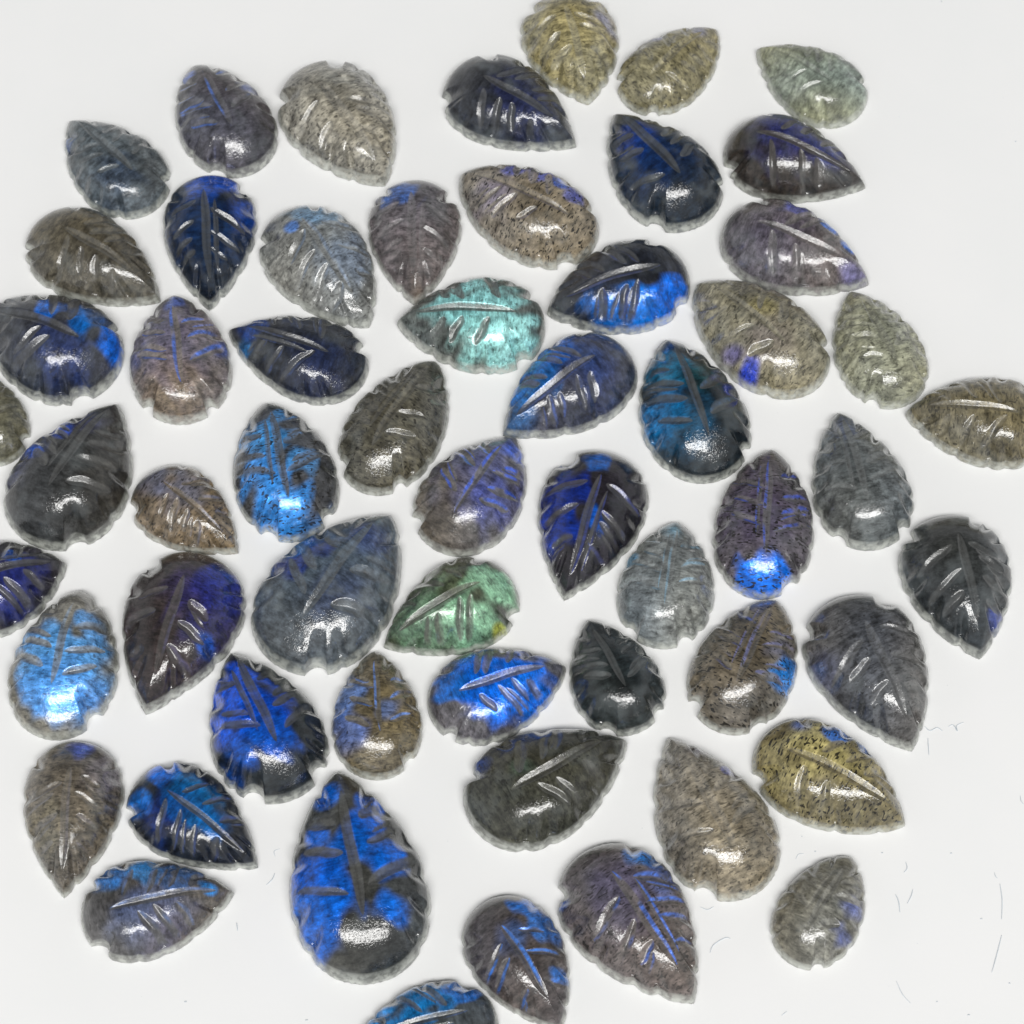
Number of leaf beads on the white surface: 58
